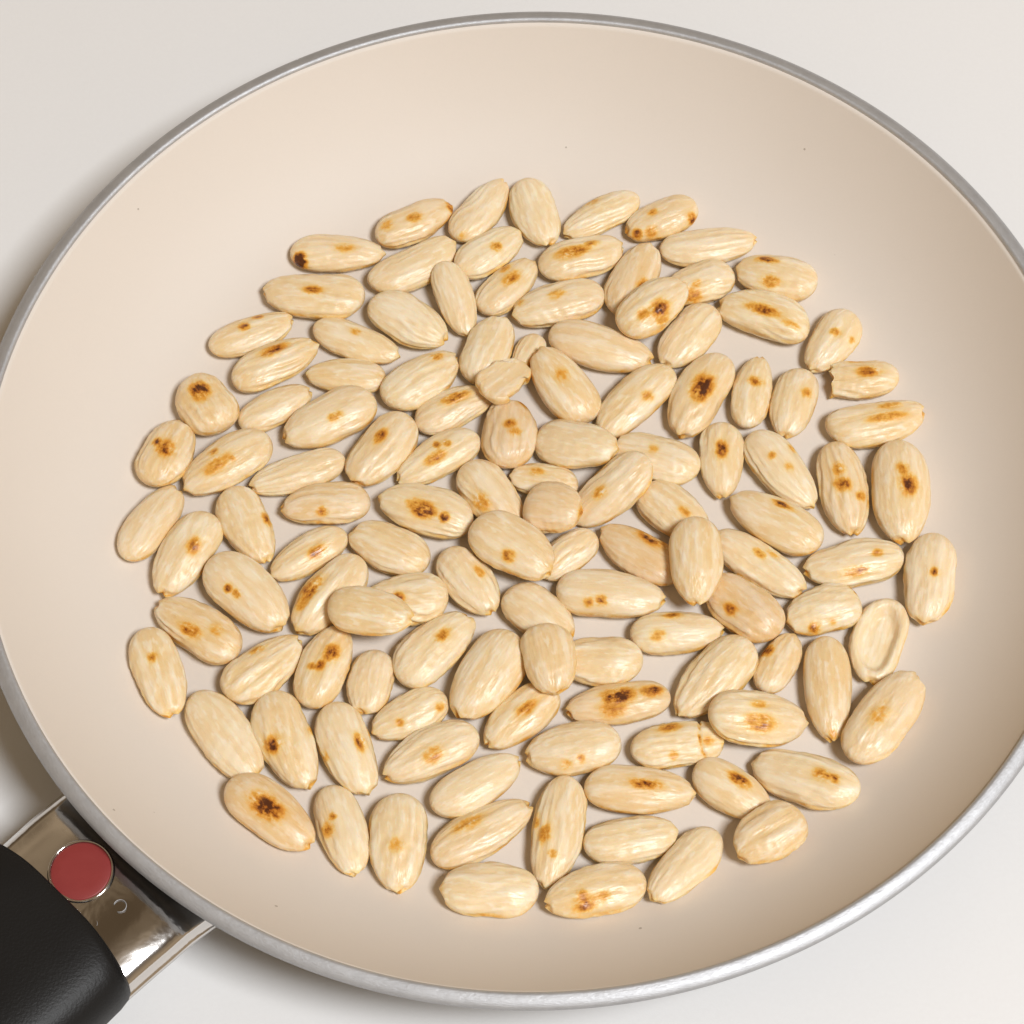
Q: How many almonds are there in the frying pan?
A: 122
